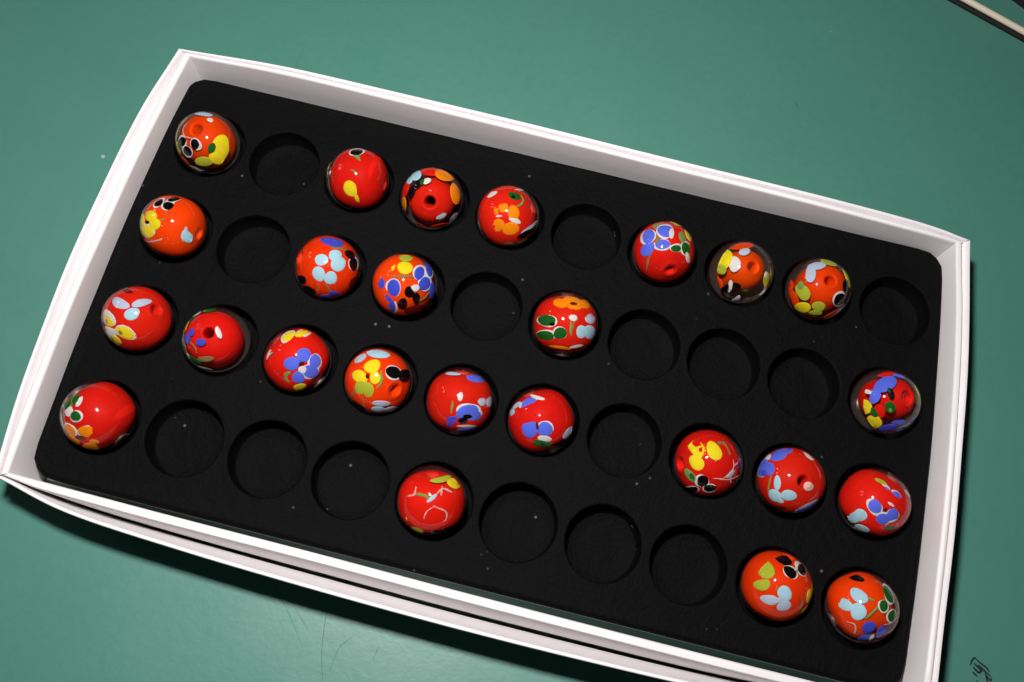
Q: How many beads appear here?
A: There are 25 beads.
